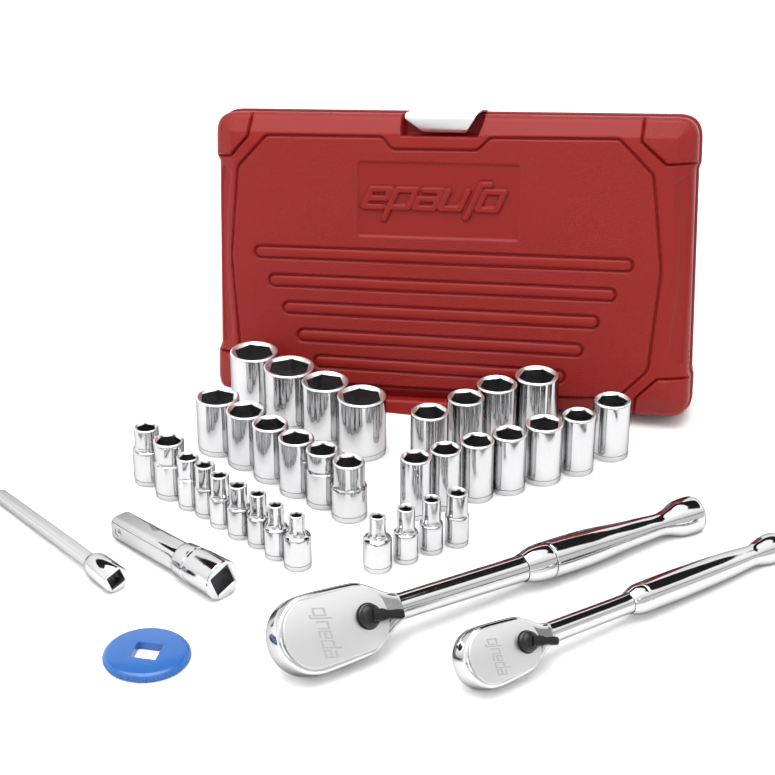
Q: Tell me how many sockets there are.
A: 34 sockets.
